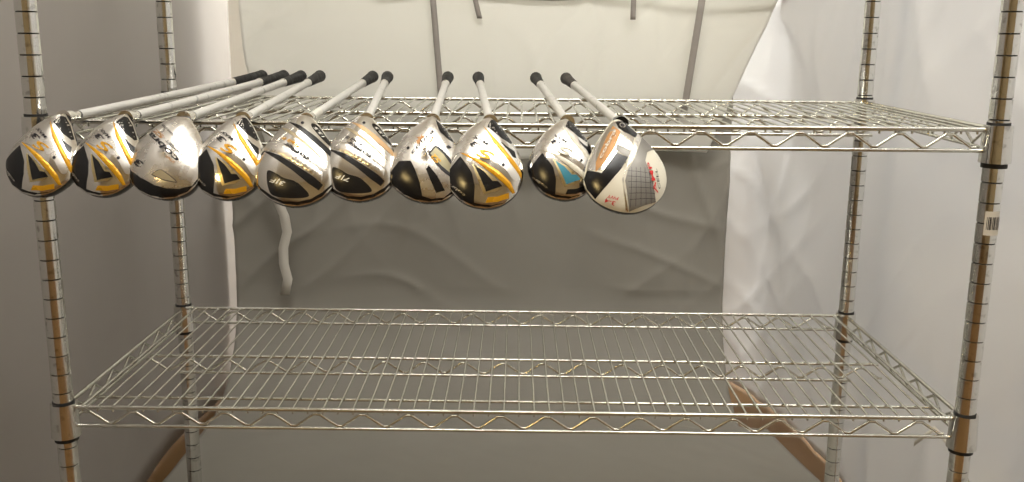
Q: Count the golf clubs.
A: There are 10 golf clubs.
